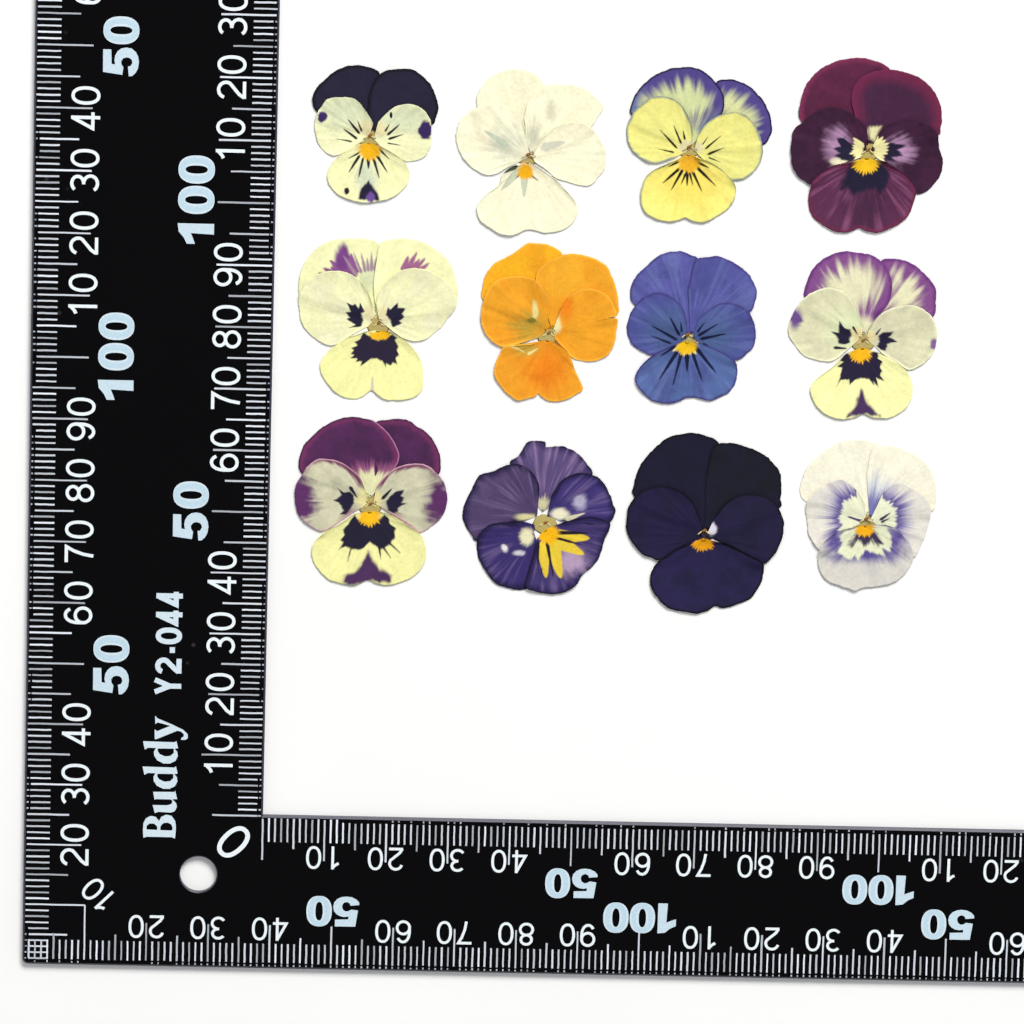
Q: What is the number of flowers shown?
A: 12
